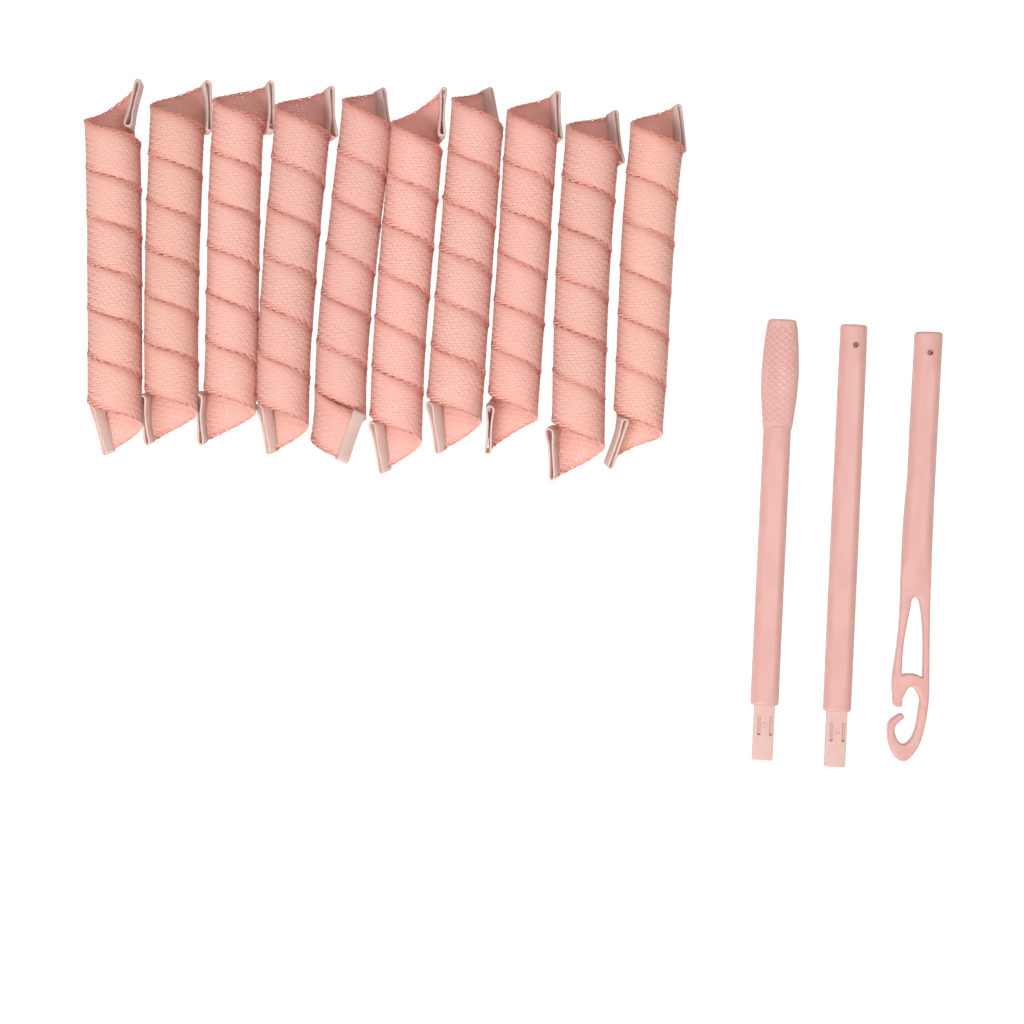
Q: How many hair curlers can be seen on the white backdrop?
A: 10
